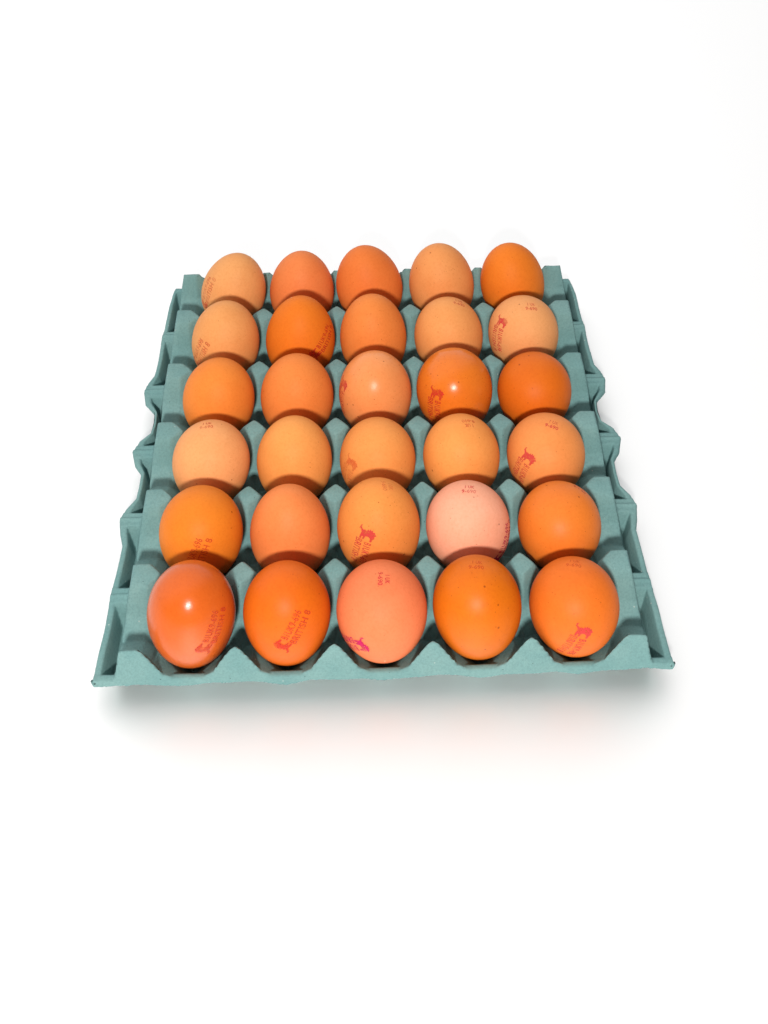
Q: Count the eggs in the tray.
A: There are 30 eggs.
